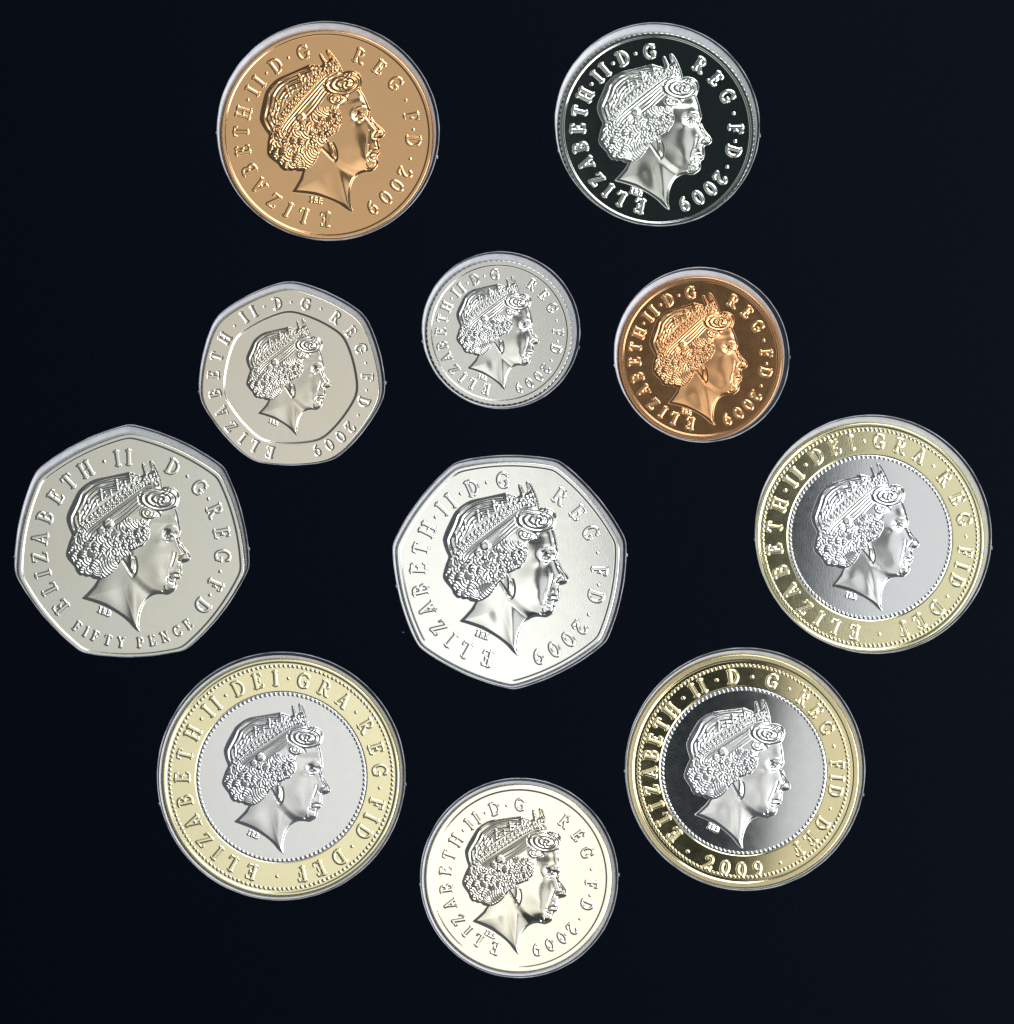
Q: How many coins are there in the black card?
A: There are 11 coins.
